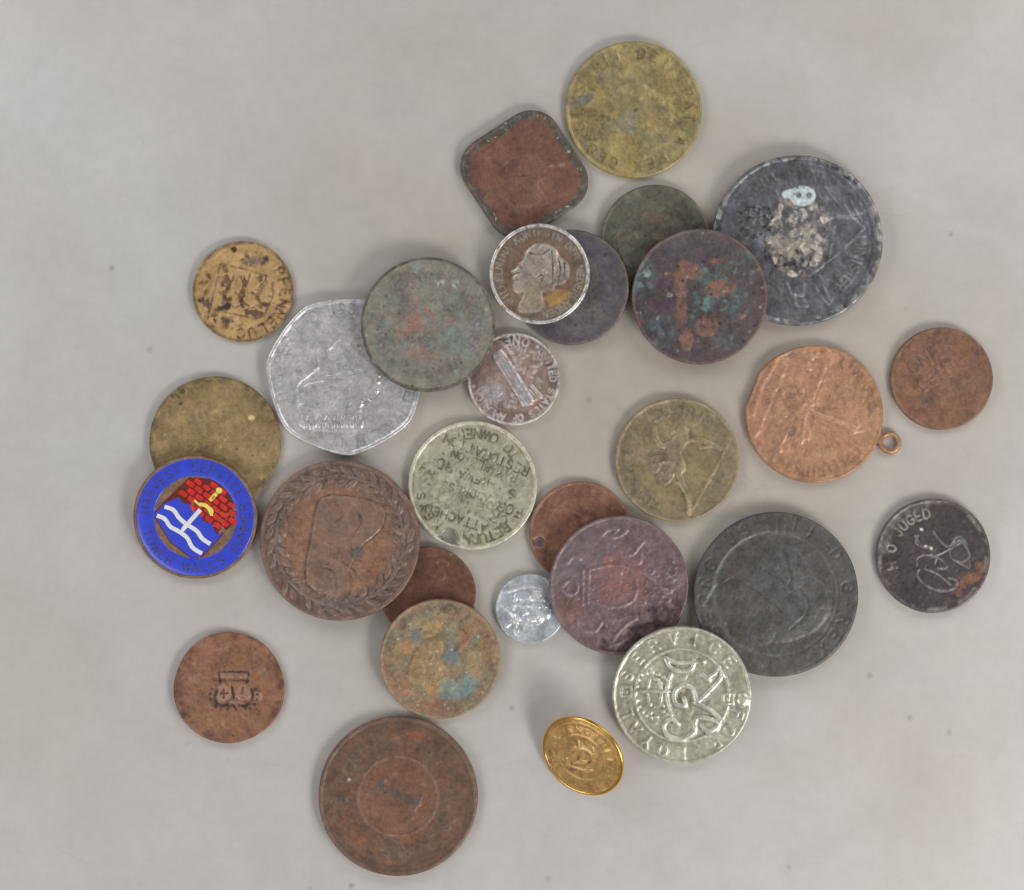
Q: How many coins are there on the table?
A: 26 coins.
